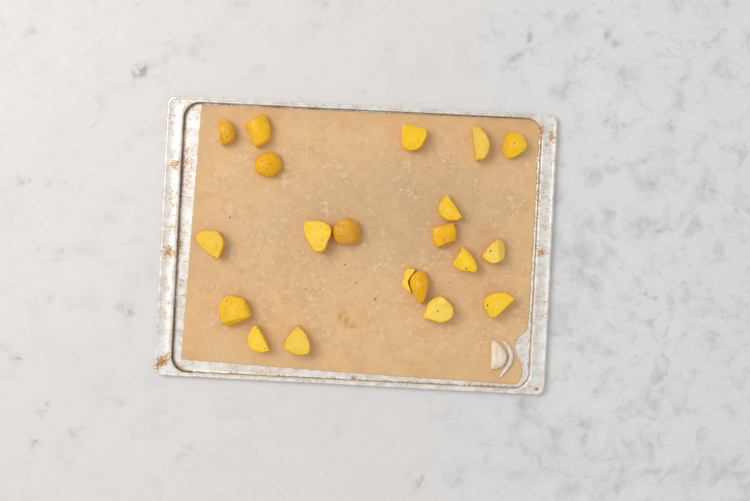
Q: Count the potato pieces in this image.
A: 20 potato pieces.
